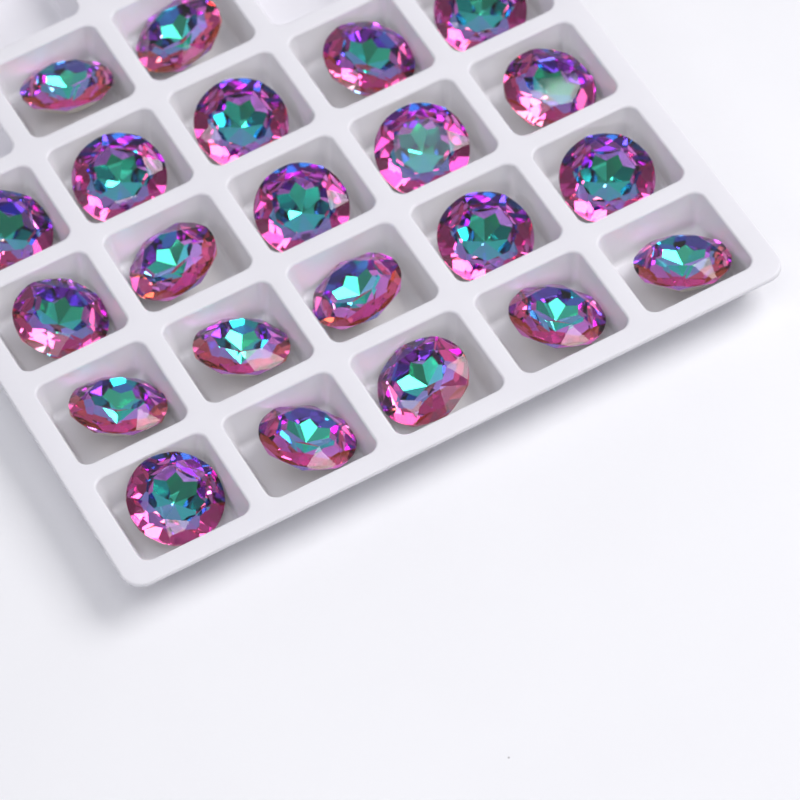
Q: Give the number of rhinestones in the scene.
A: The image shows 22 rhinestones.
